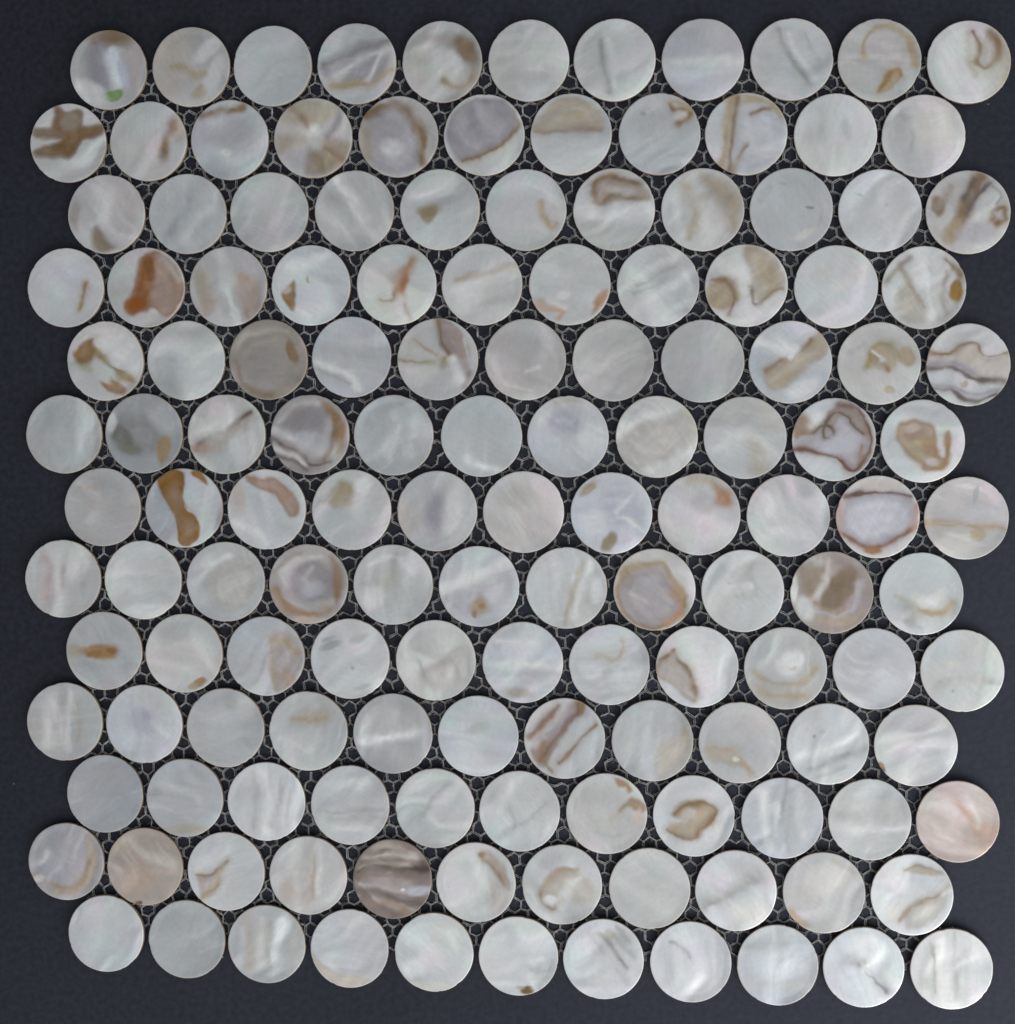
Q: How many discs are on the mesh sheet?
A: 143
